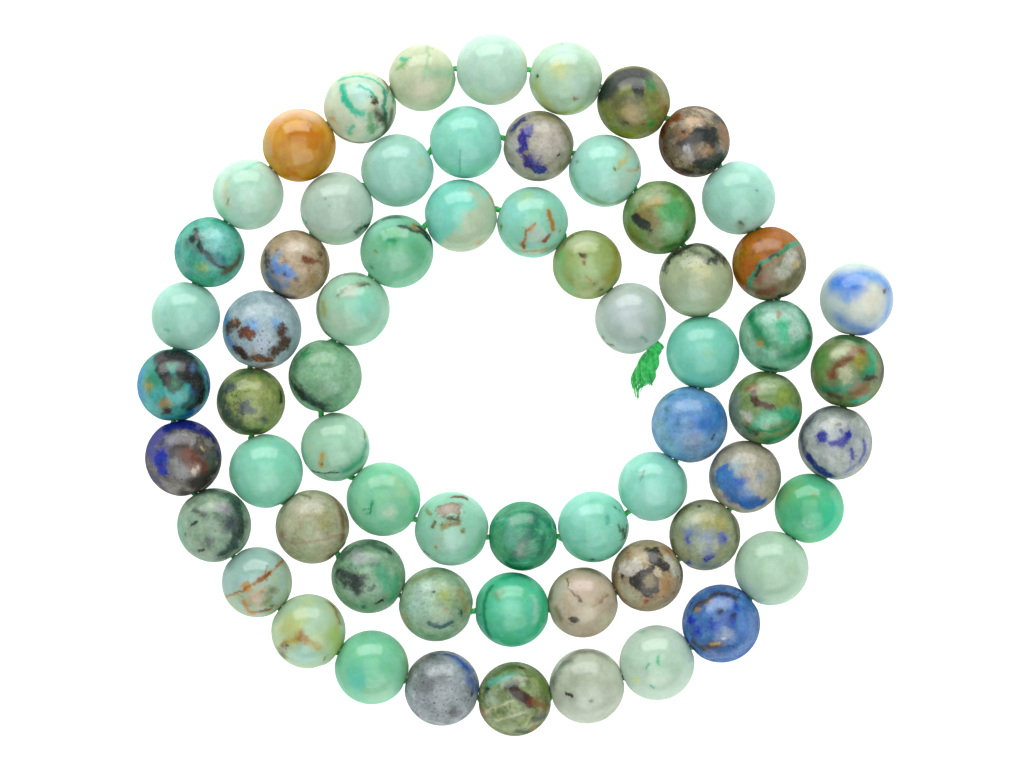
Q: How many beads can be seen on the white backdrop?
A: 64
